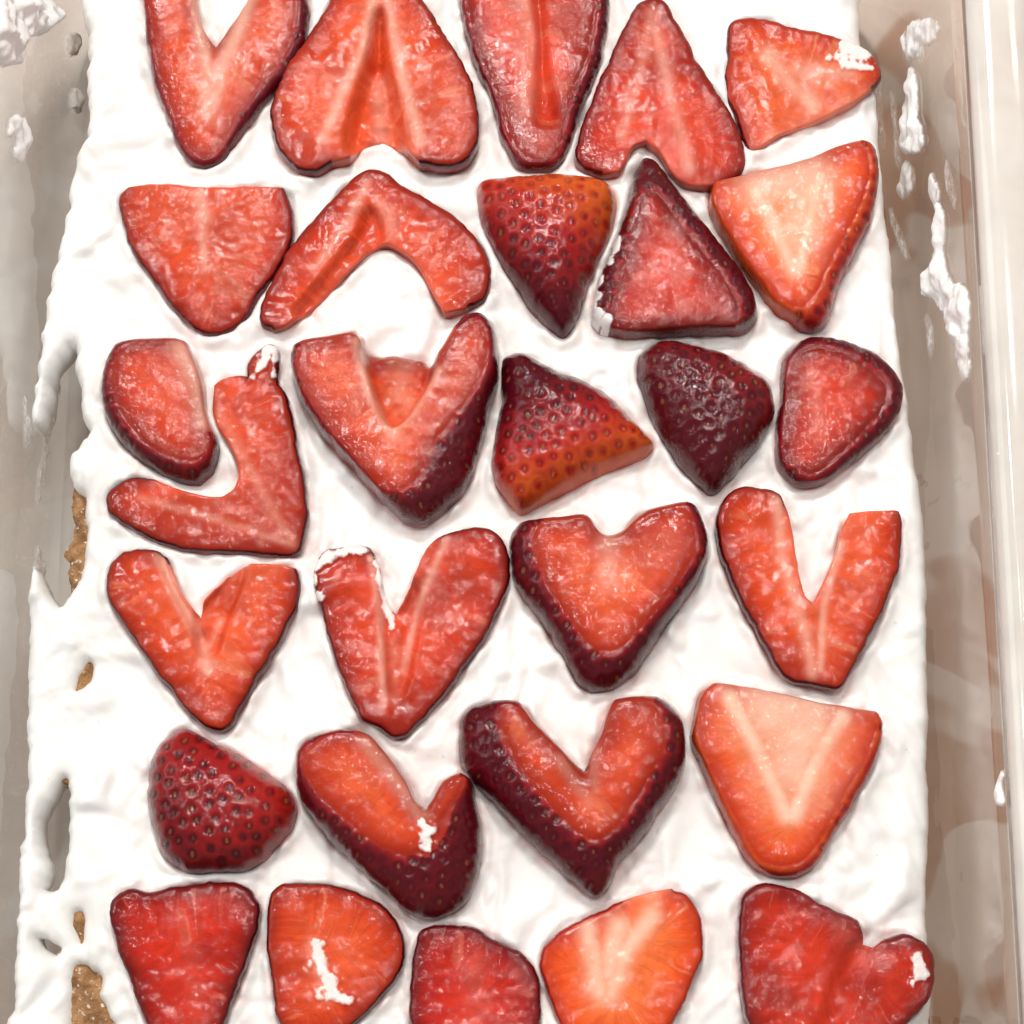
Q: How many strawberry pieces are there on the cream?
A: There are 29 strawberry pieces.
